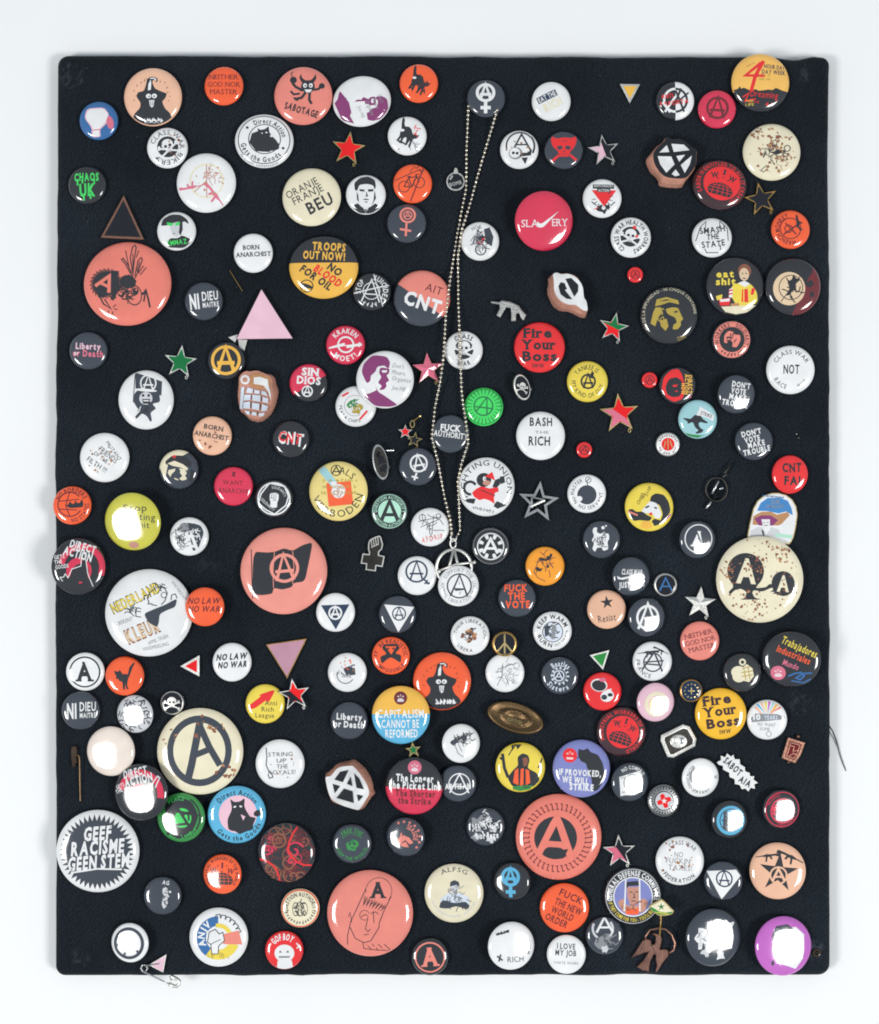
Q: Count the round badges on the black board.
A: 167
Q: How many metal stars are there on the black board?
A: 14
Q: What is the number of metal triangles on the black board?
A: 7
